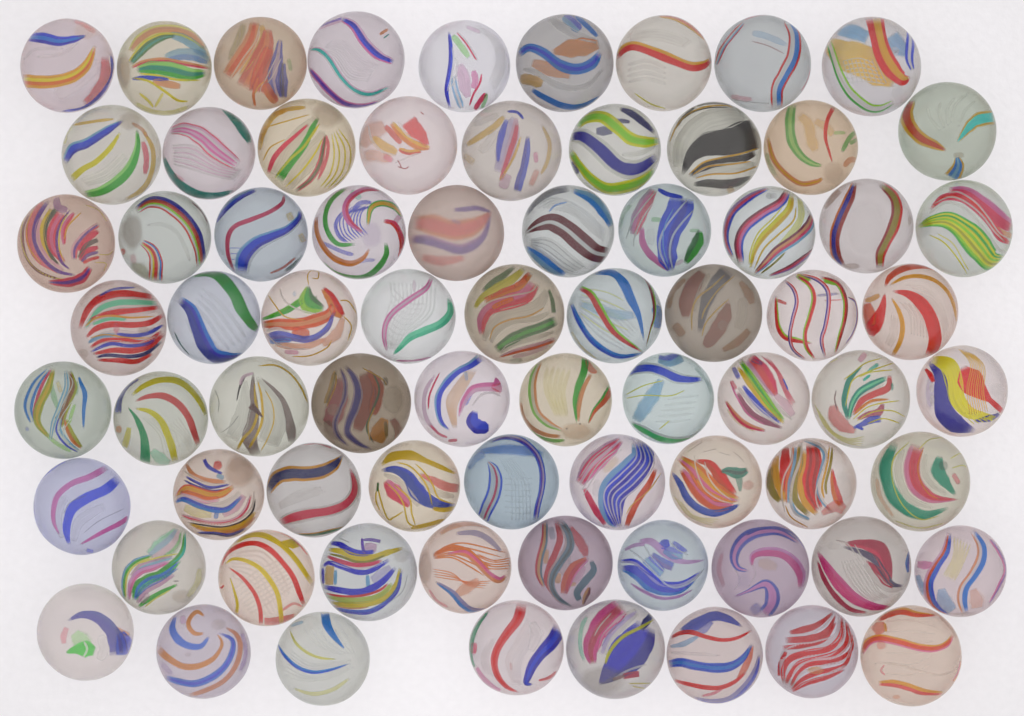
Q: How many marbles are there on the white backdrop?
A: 73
